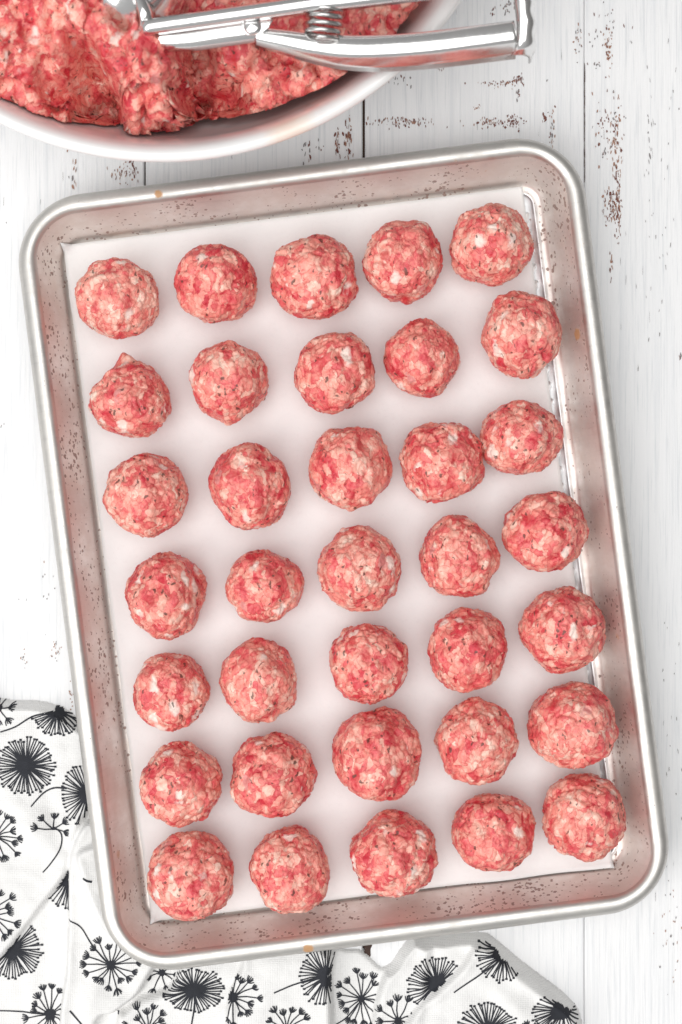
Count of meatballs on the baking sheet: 35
